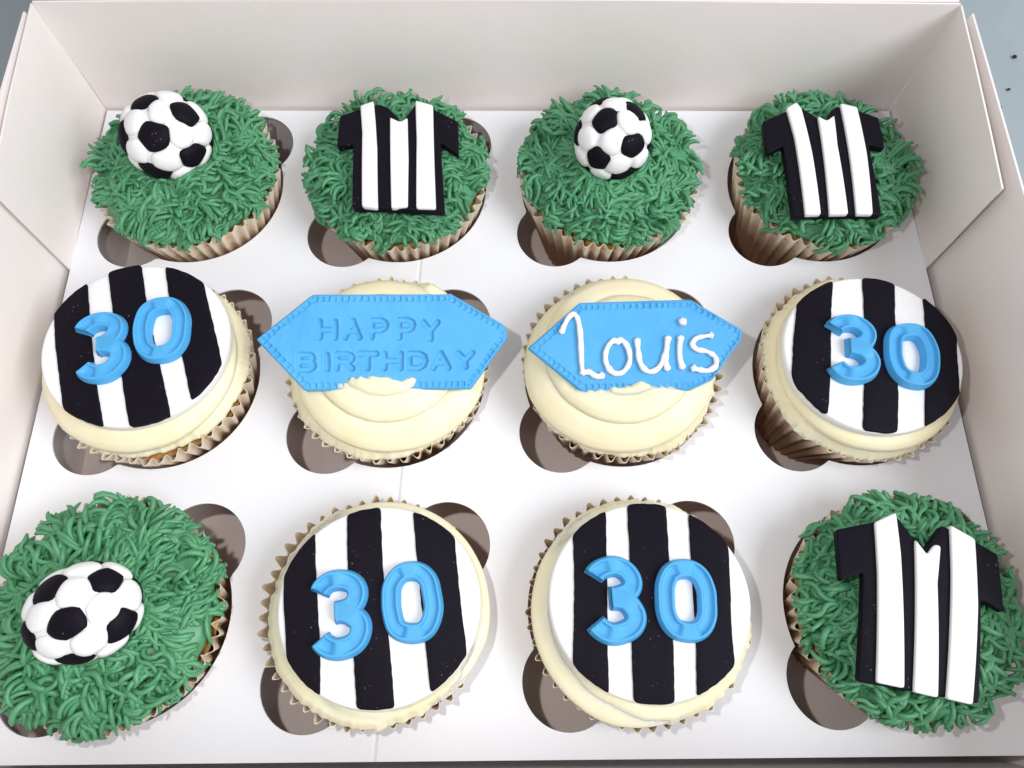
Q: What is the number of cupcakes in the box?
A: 12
